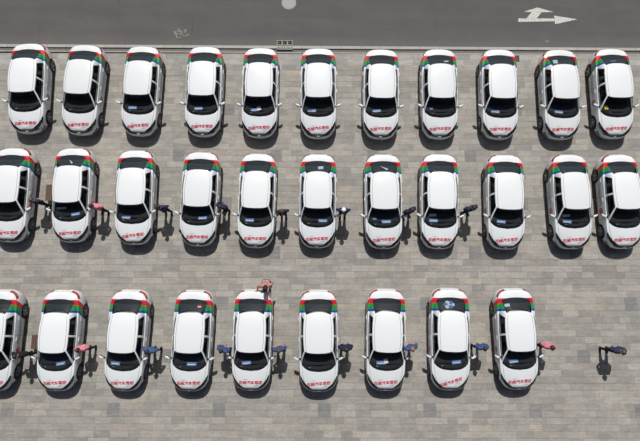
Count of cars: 31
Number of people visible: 19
